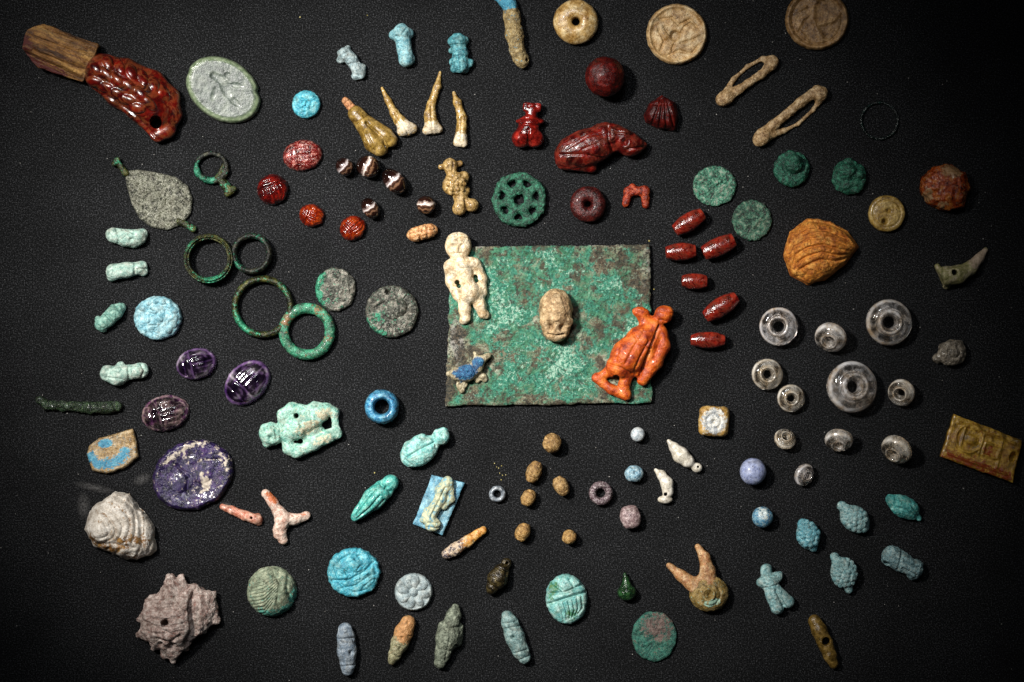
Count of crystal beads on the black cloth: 11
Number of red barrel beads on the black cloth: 6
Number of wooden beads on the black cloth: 6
